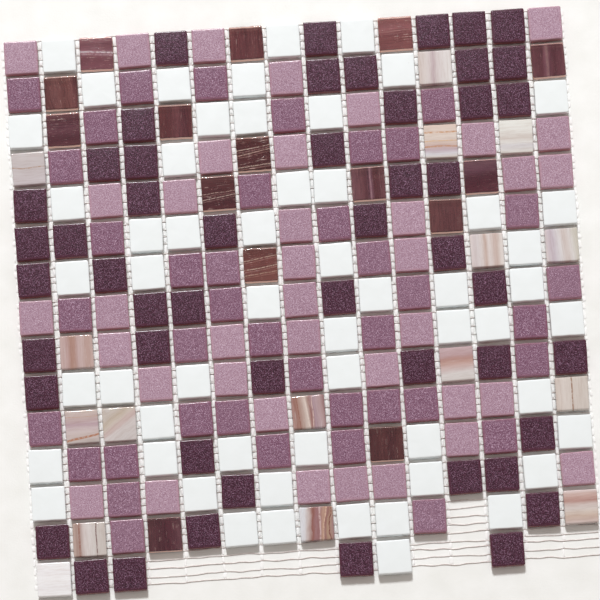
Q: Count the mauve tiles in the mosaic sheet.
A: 78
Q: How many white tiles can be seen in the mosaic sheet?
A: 56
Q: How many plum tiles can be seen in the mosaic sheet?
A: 50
